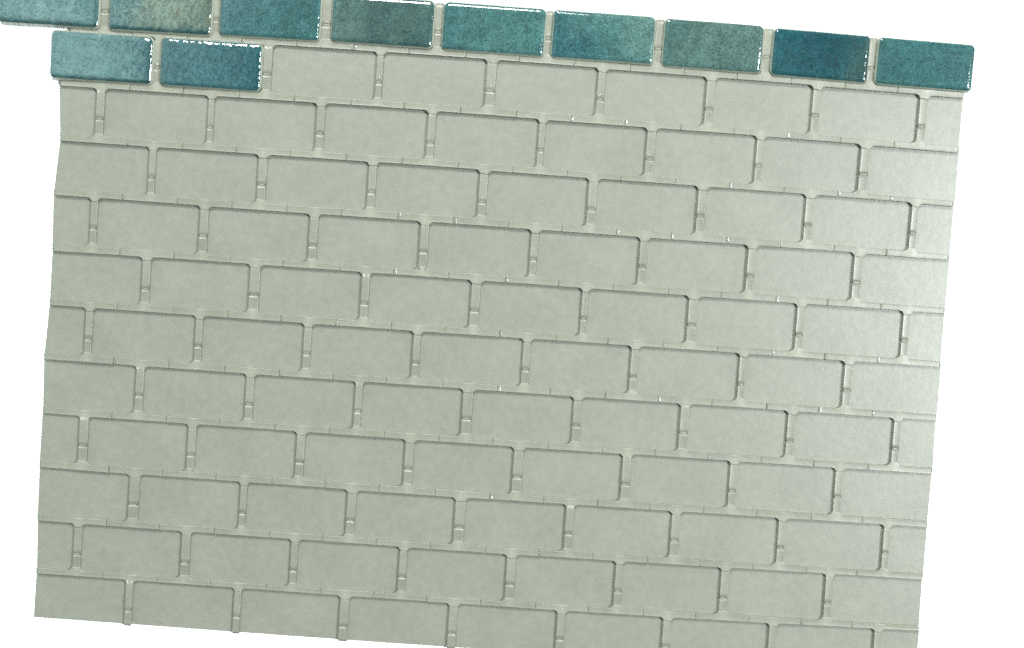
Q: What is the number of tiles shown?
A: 11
